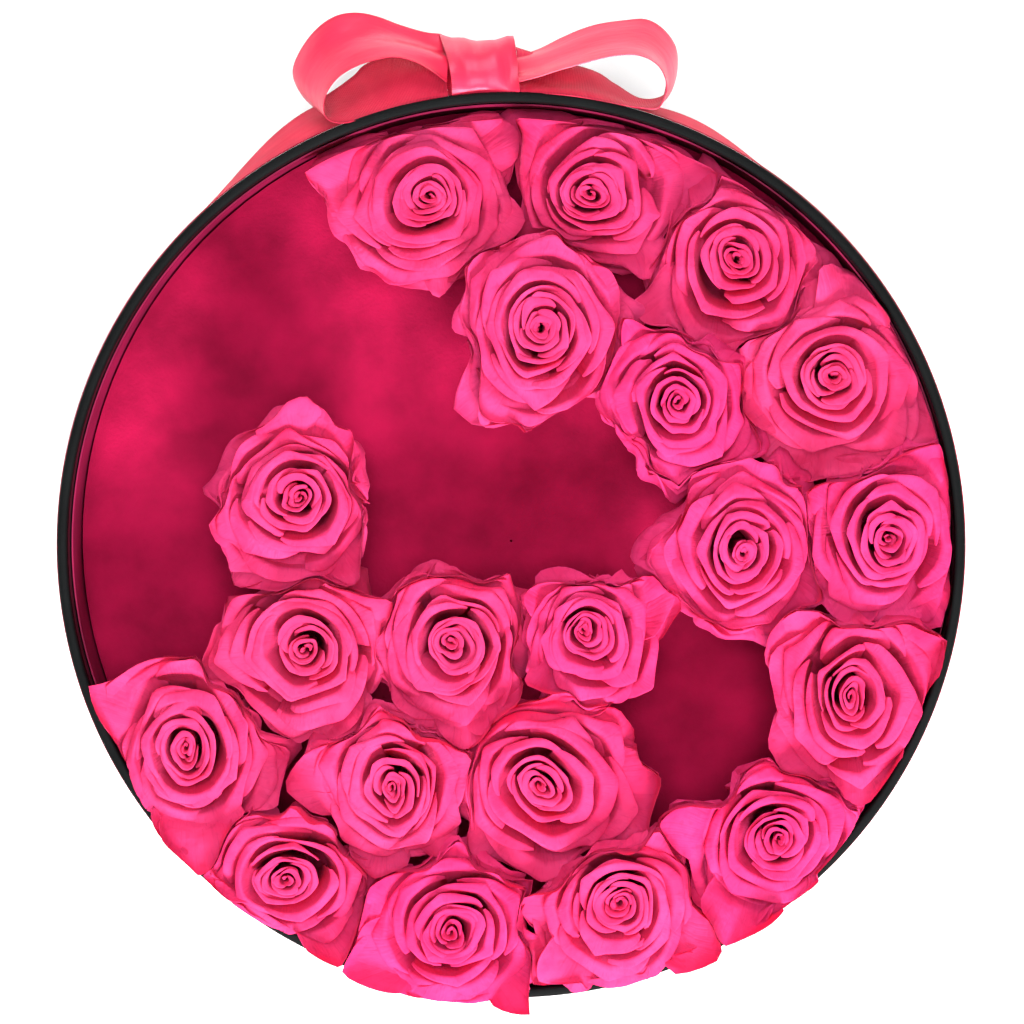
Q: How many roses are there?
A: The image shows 20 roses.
